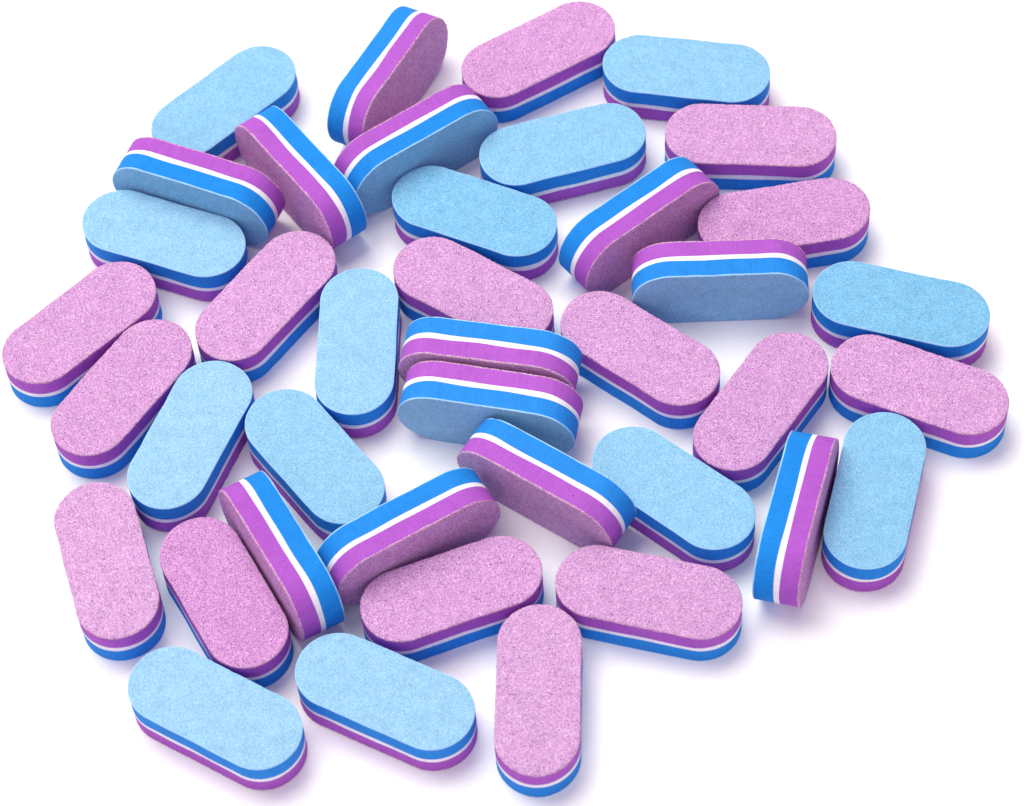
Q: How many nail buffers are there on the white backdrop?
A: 40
